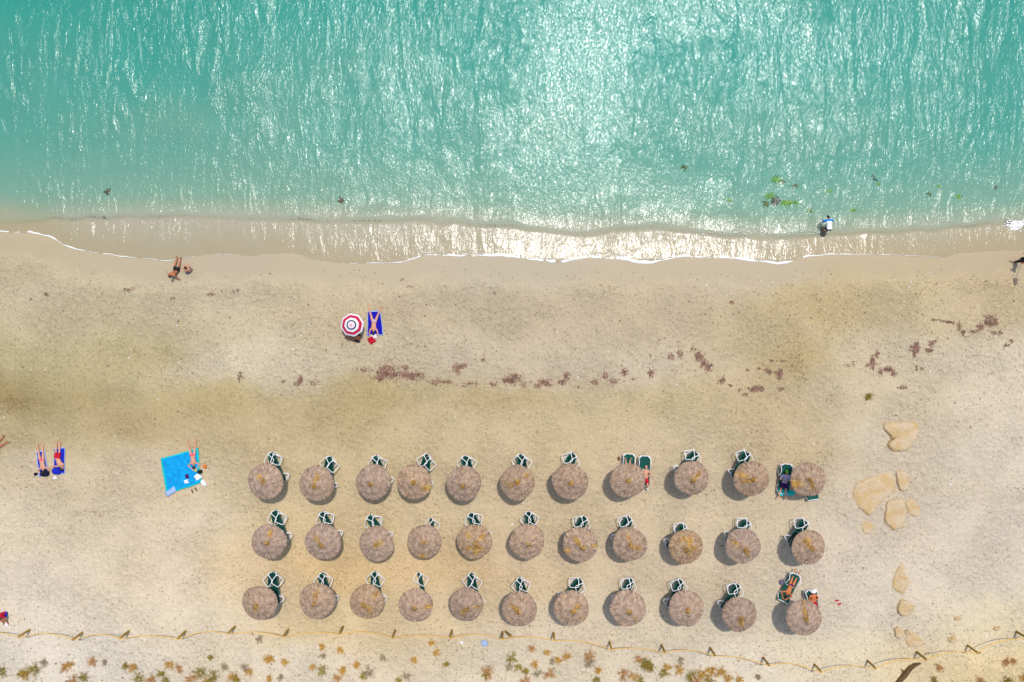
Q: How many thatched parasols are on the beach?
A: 33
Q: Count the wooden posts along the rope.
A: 21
